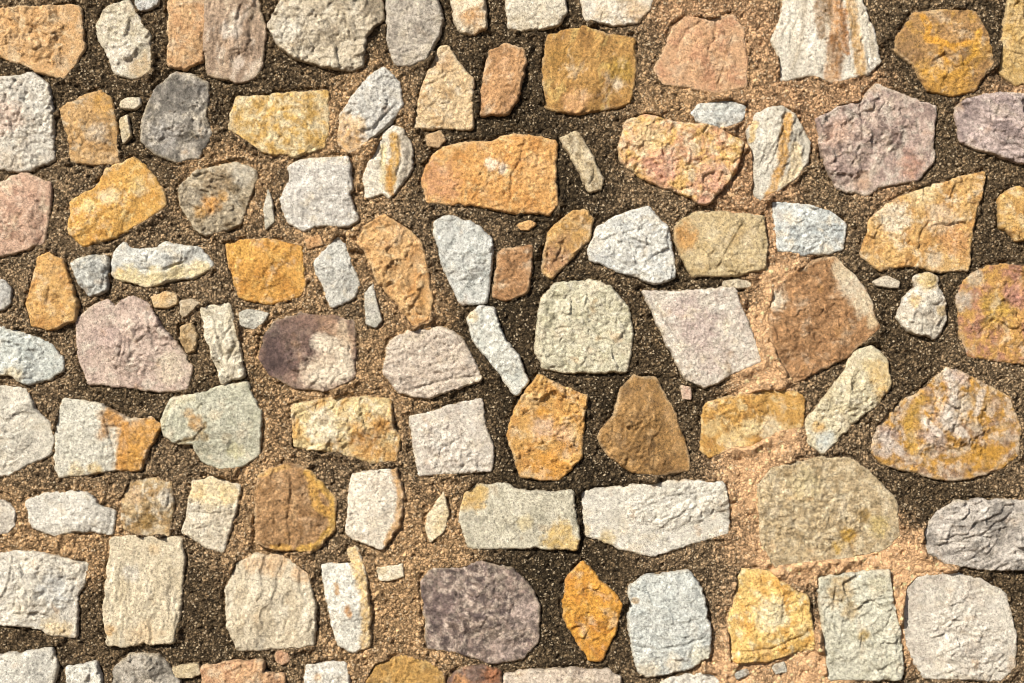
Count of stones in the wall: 119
